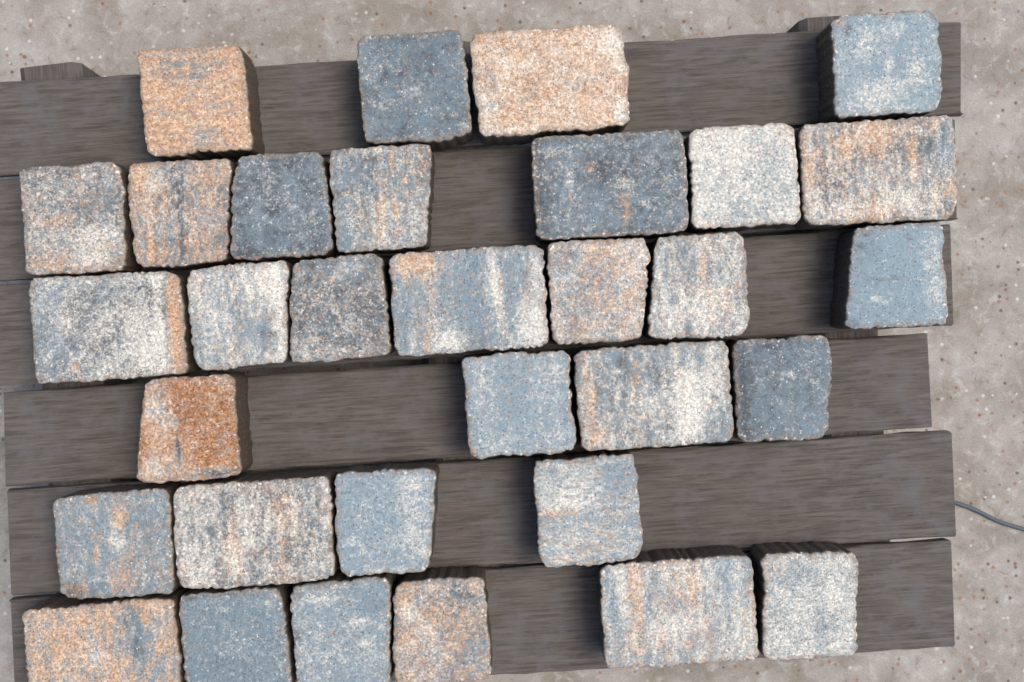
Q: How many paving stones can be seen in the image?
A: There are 32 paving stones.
